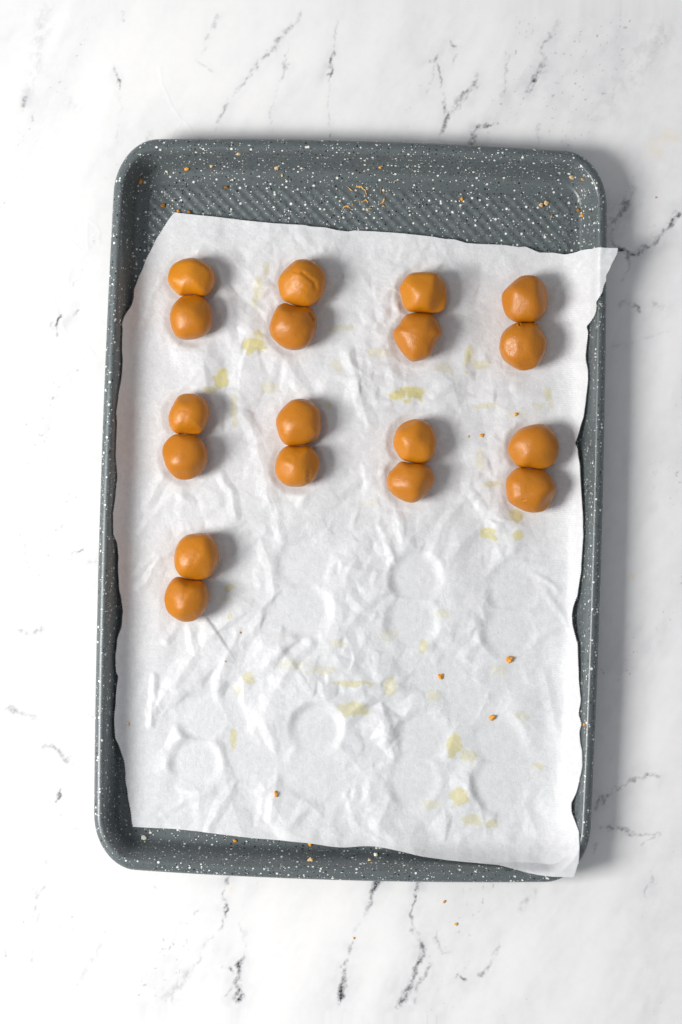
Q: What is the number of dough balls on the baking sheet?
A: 18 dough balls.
